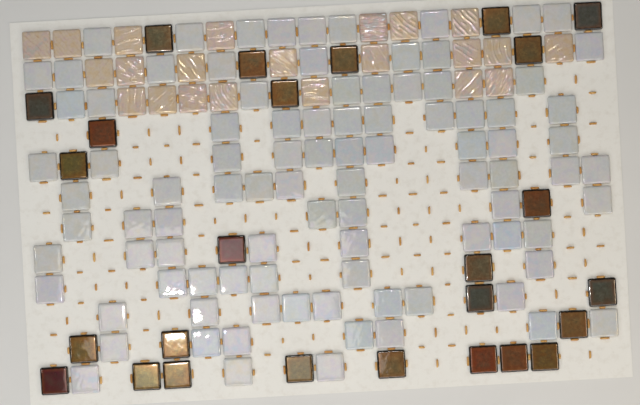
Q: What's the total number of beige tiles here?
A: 22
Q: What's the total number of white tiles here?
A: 94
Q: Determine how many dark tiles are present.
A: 26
